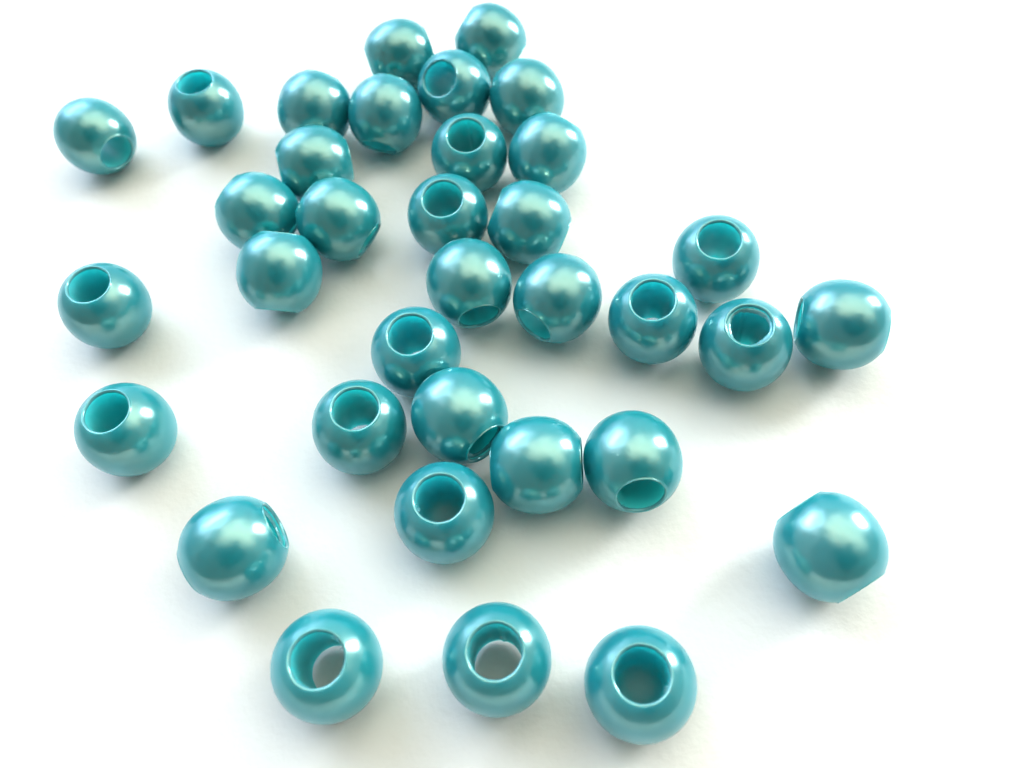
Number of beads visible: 35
